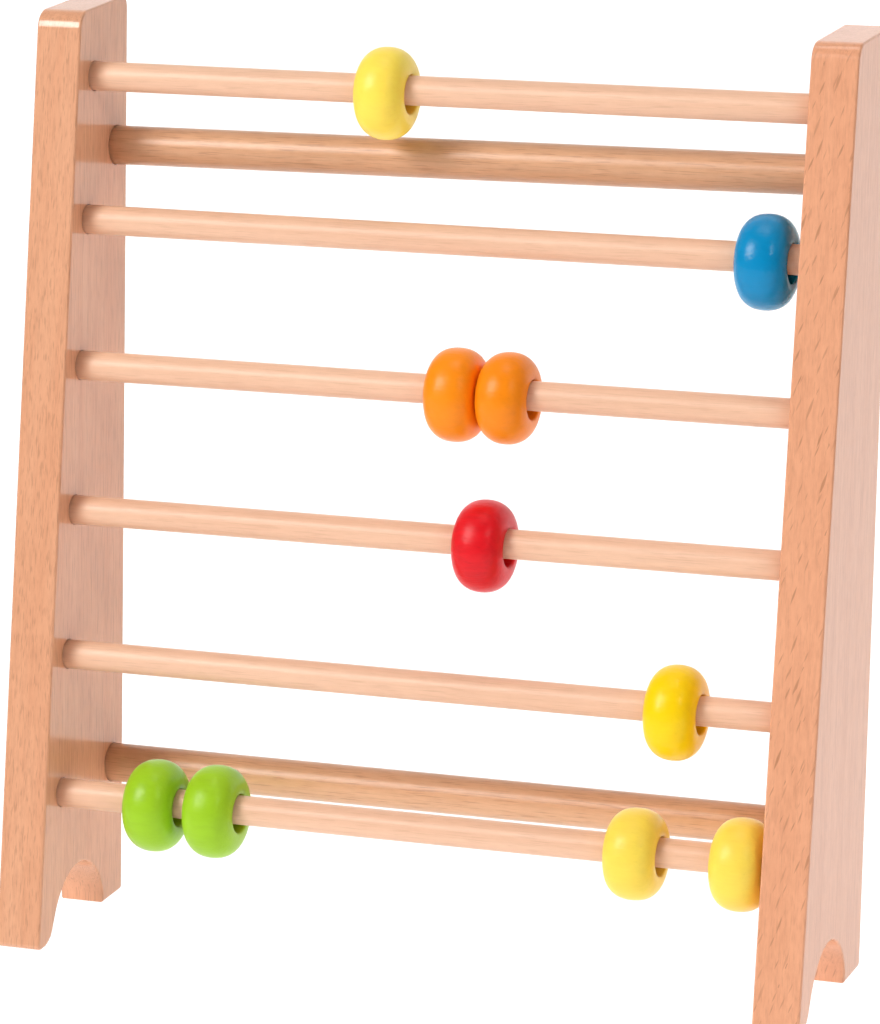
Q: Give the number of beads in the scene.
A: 10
